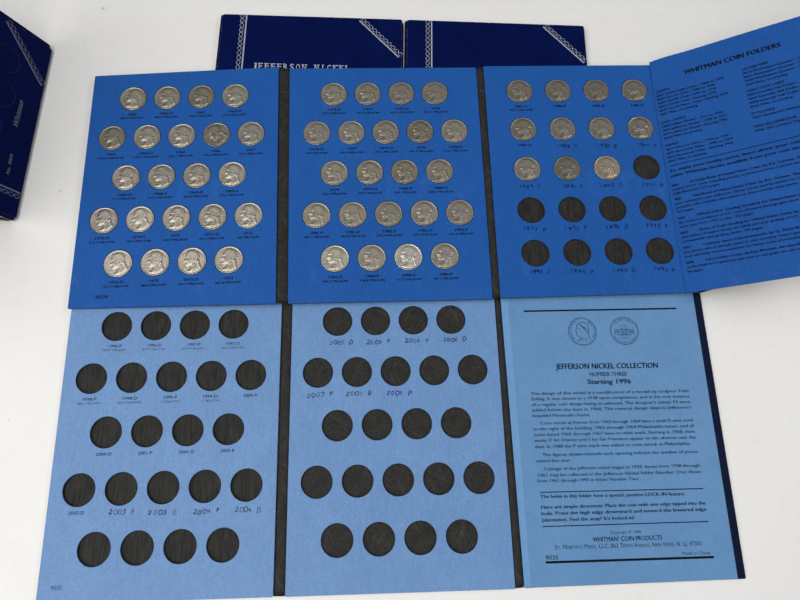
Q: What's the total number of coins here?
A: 55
